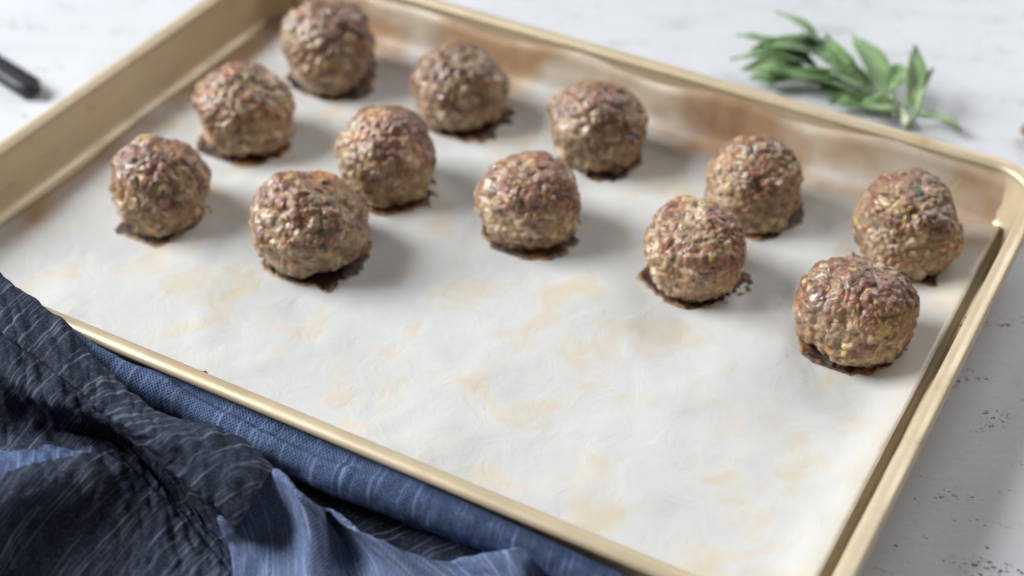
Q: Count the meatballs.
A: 12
